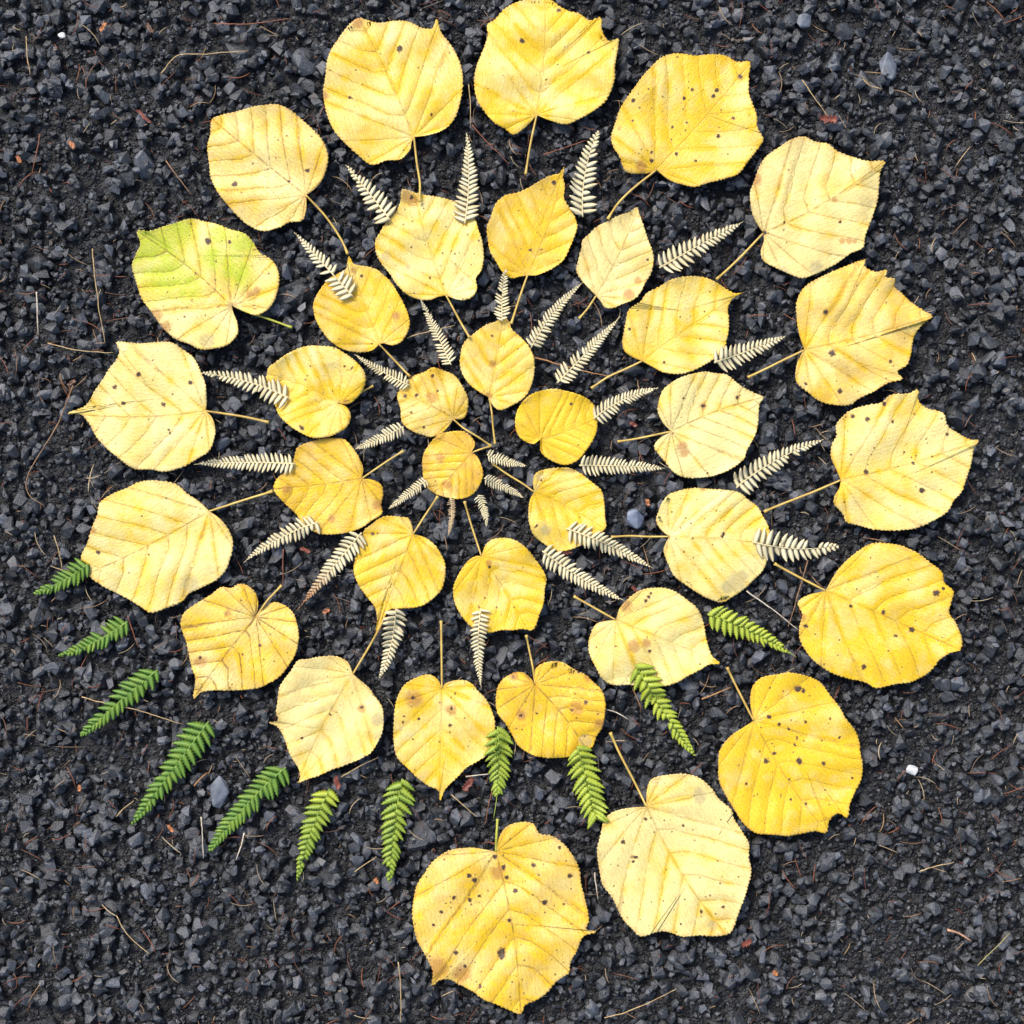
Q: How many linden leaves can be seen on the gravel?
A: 35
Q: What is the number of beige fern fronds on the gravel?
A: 29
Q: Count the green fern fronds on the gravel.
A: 11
